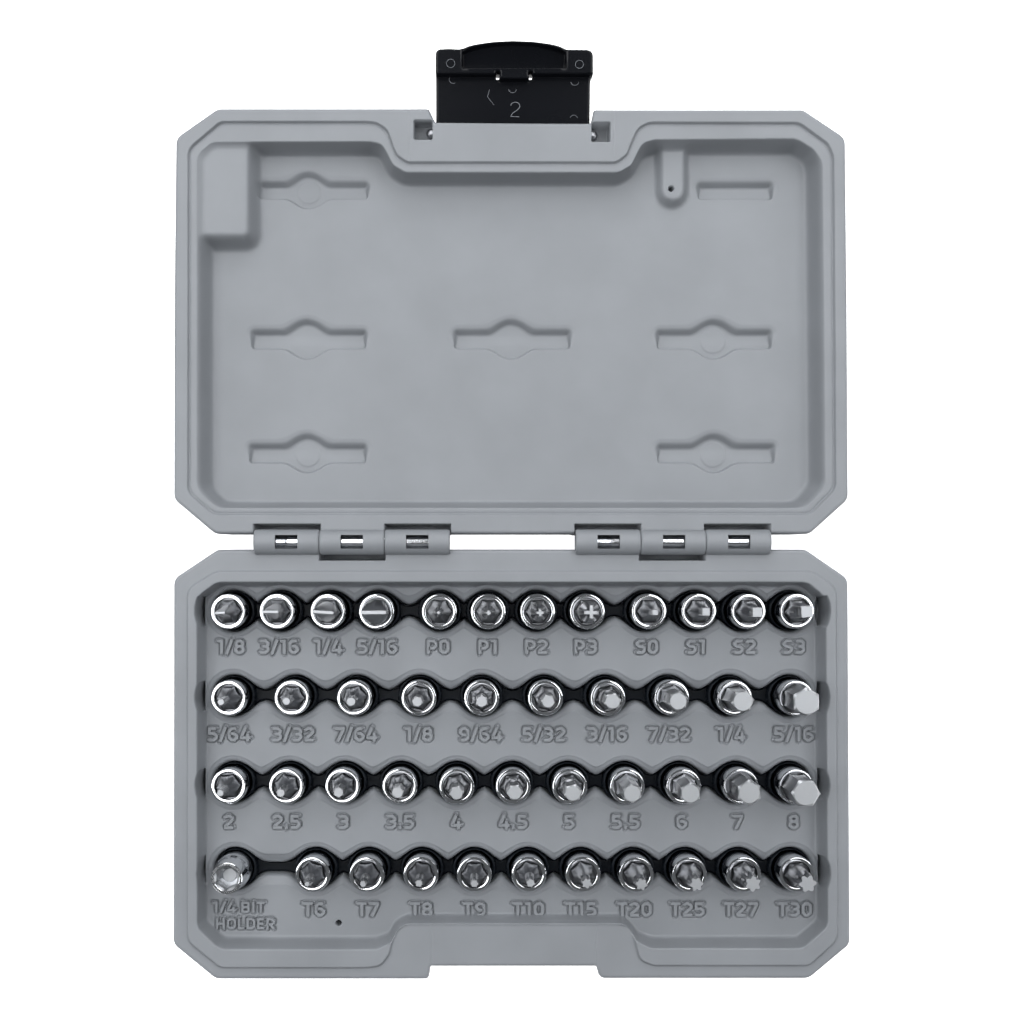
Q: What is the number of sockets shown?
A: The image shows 44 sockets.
